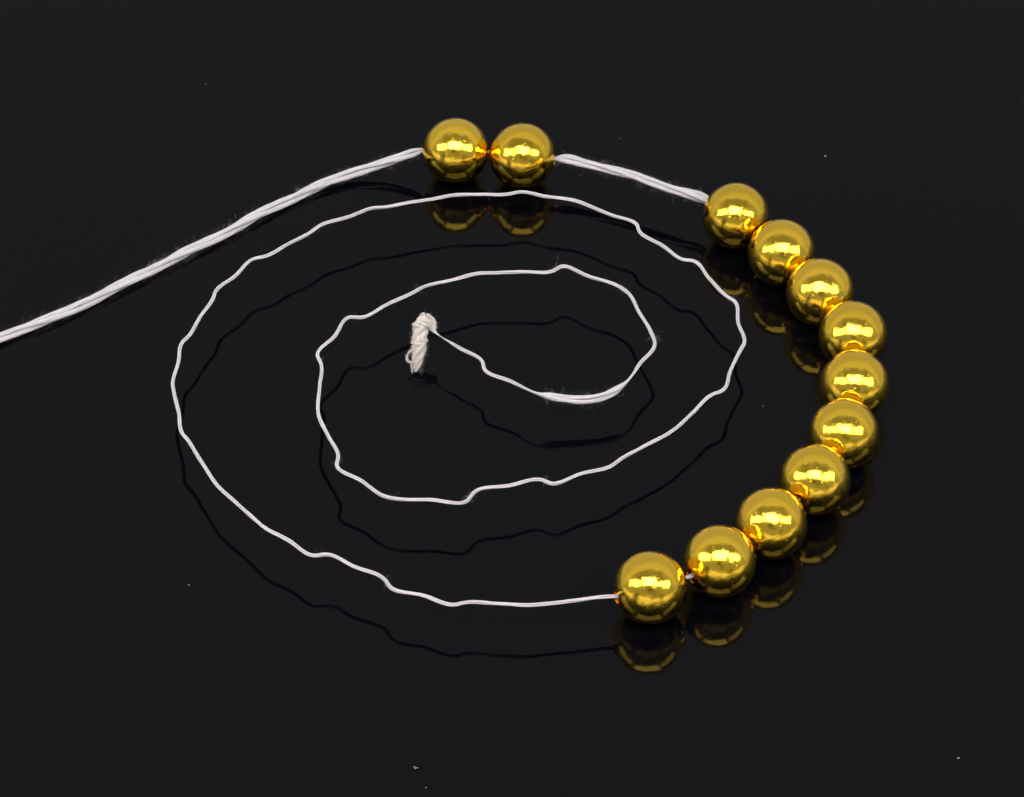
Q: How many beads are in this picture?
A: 12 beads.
